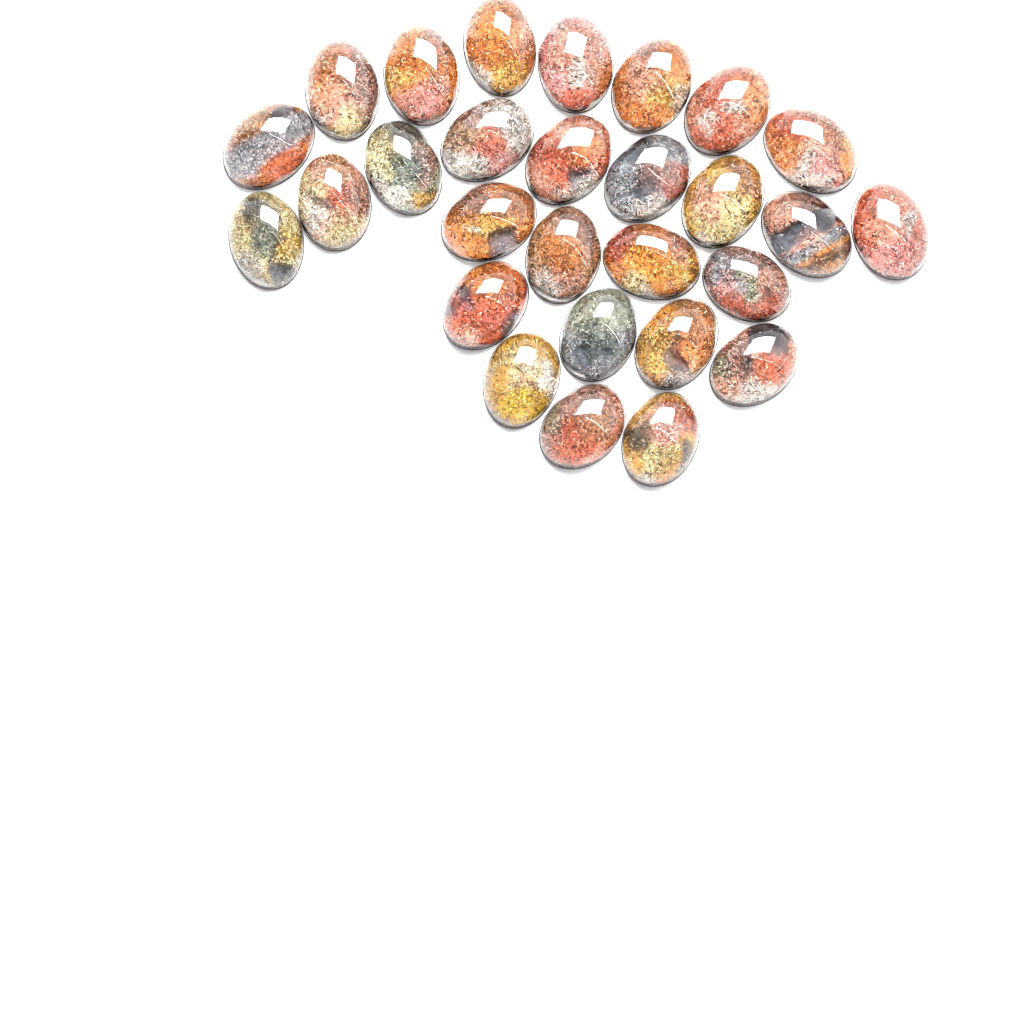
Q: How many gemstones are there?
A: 28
